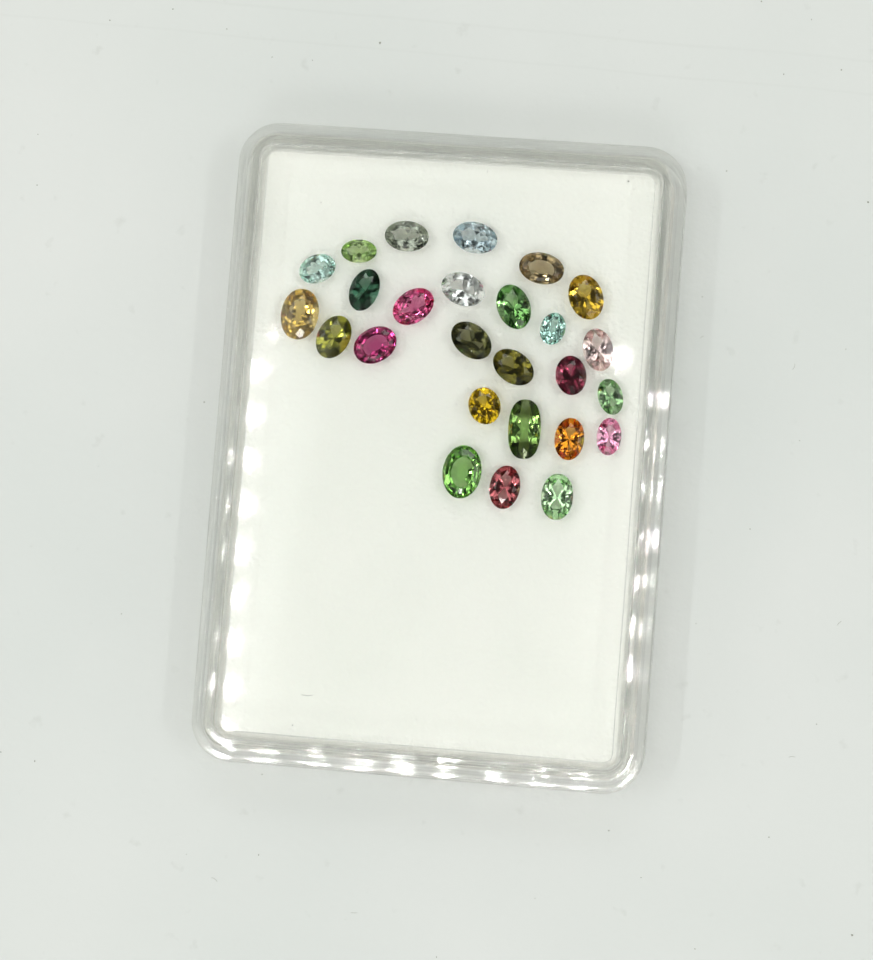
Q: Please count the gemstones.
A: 26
